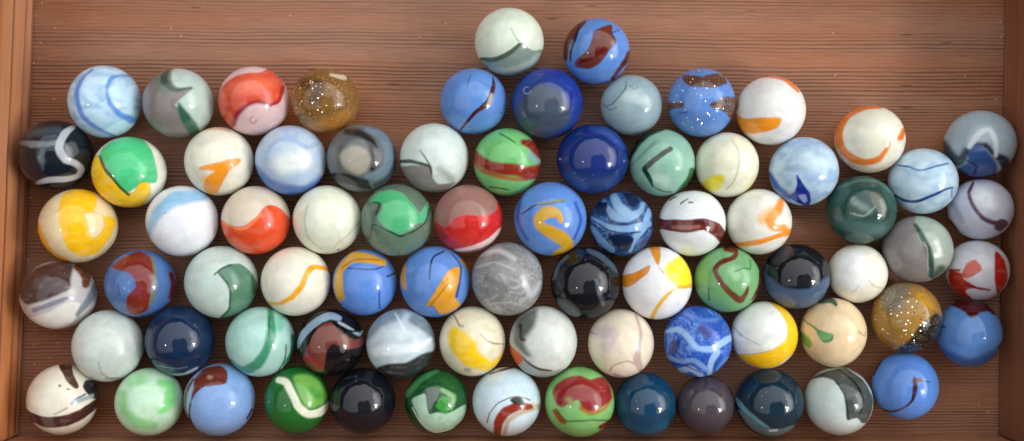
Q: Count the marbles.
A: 77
